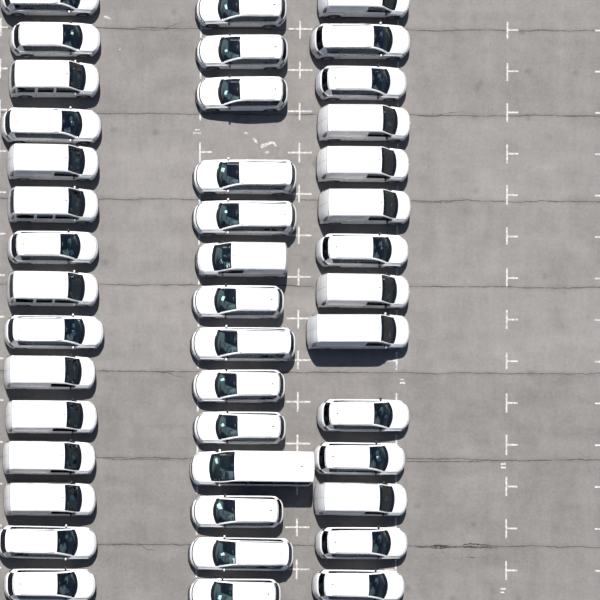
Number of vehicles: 43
